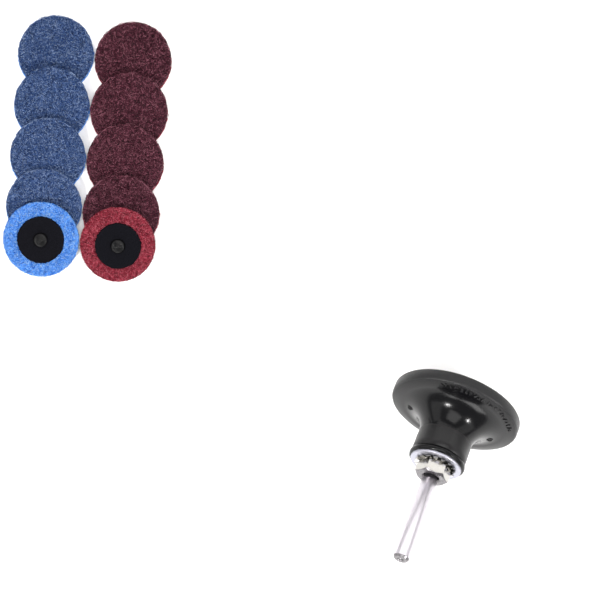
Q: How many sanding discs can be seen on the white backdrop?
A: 10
